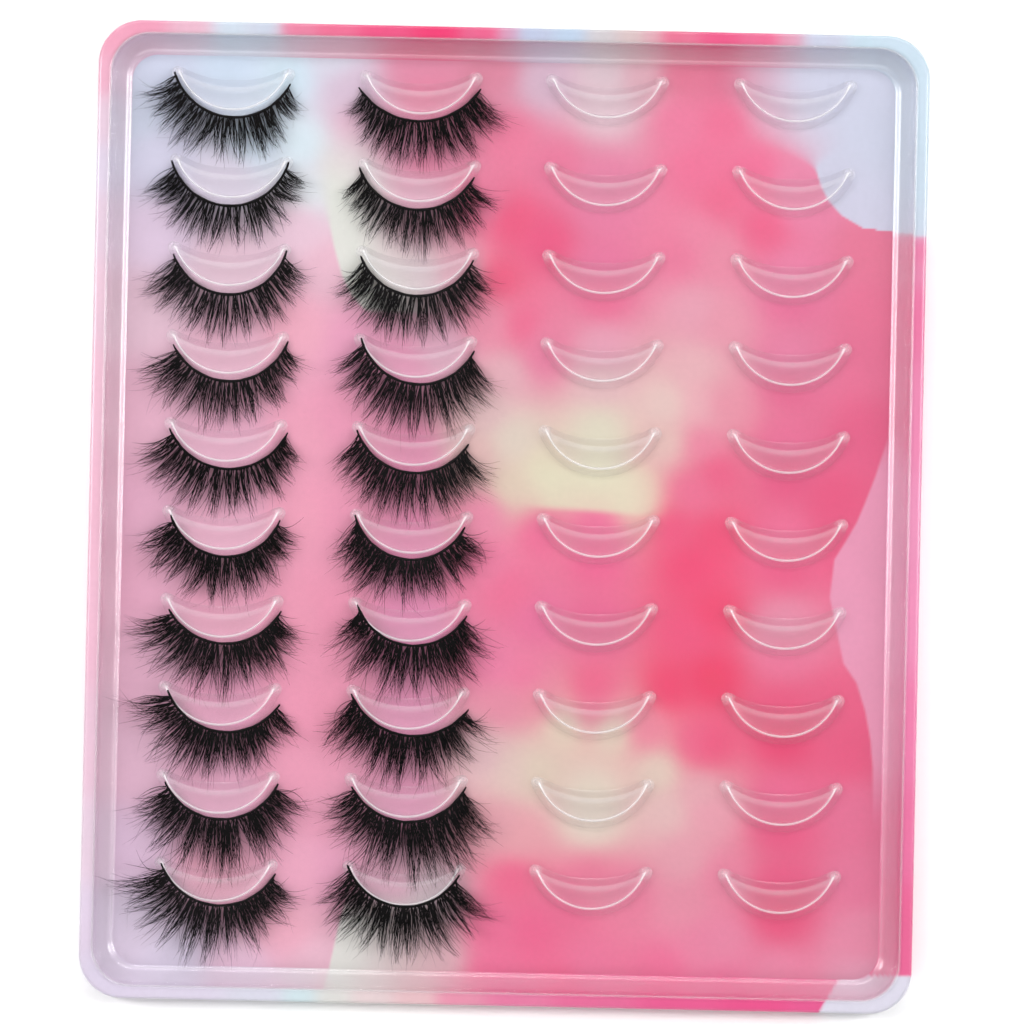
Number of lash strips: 20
